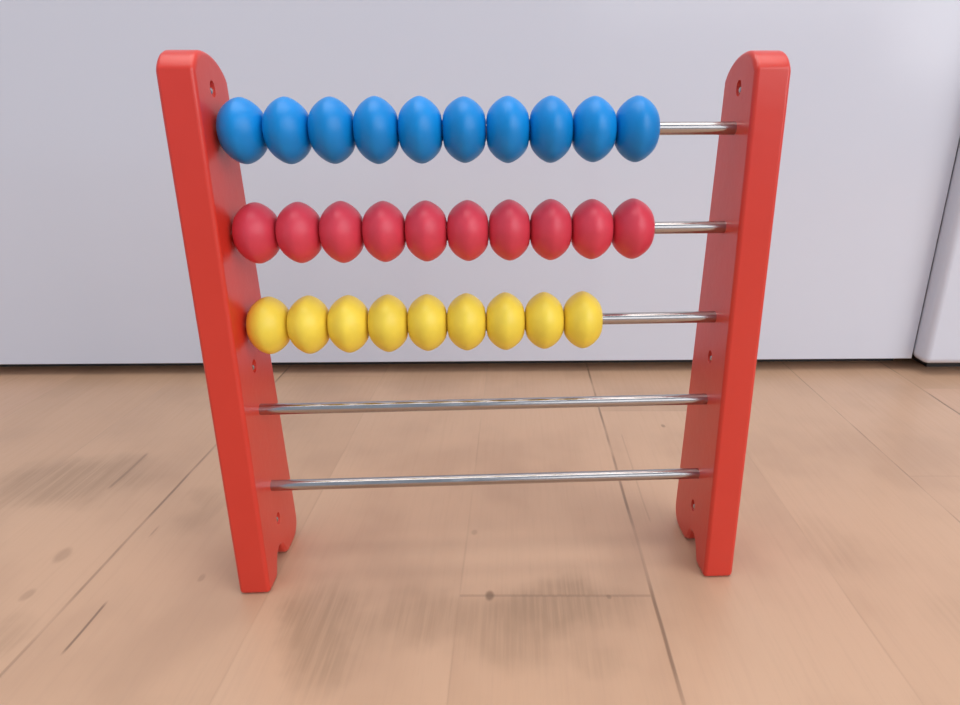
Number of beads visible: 29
